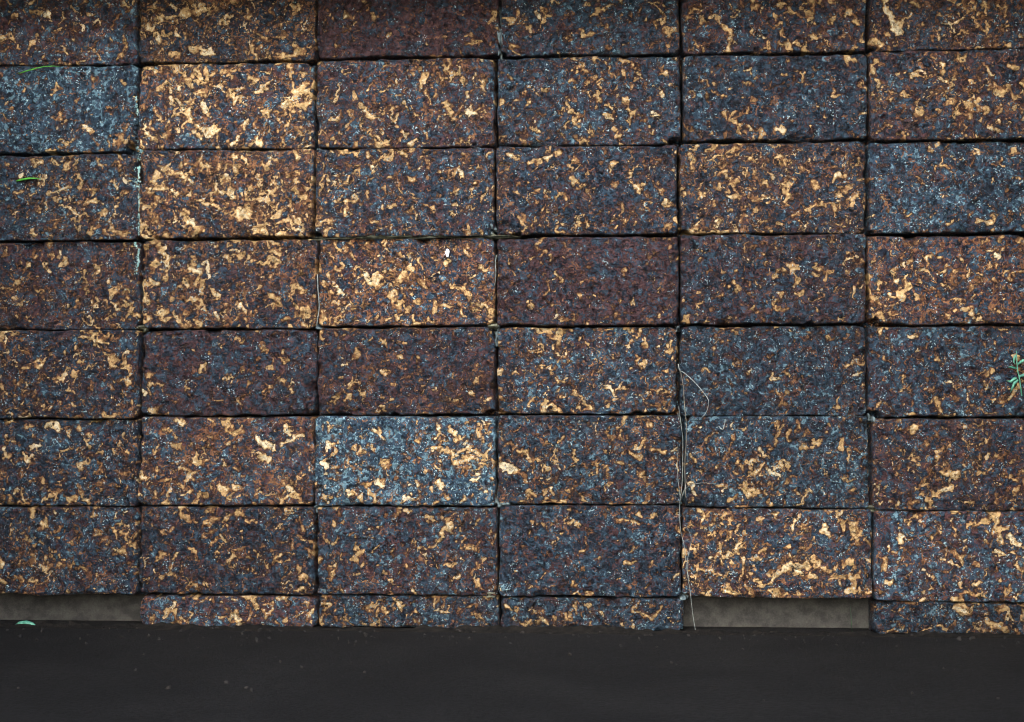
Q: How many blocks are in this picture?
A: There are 46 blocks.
